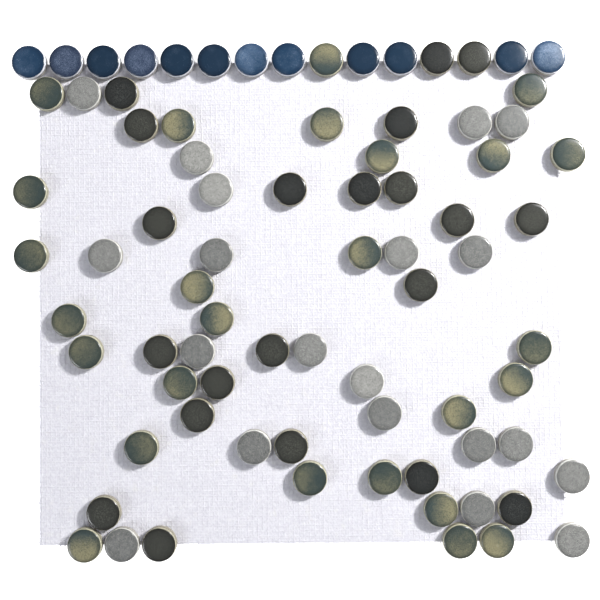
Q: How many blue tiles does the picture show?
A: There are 12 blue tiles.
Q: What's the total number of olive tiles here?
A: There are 26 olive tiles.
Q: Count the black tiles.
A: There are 21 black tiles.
